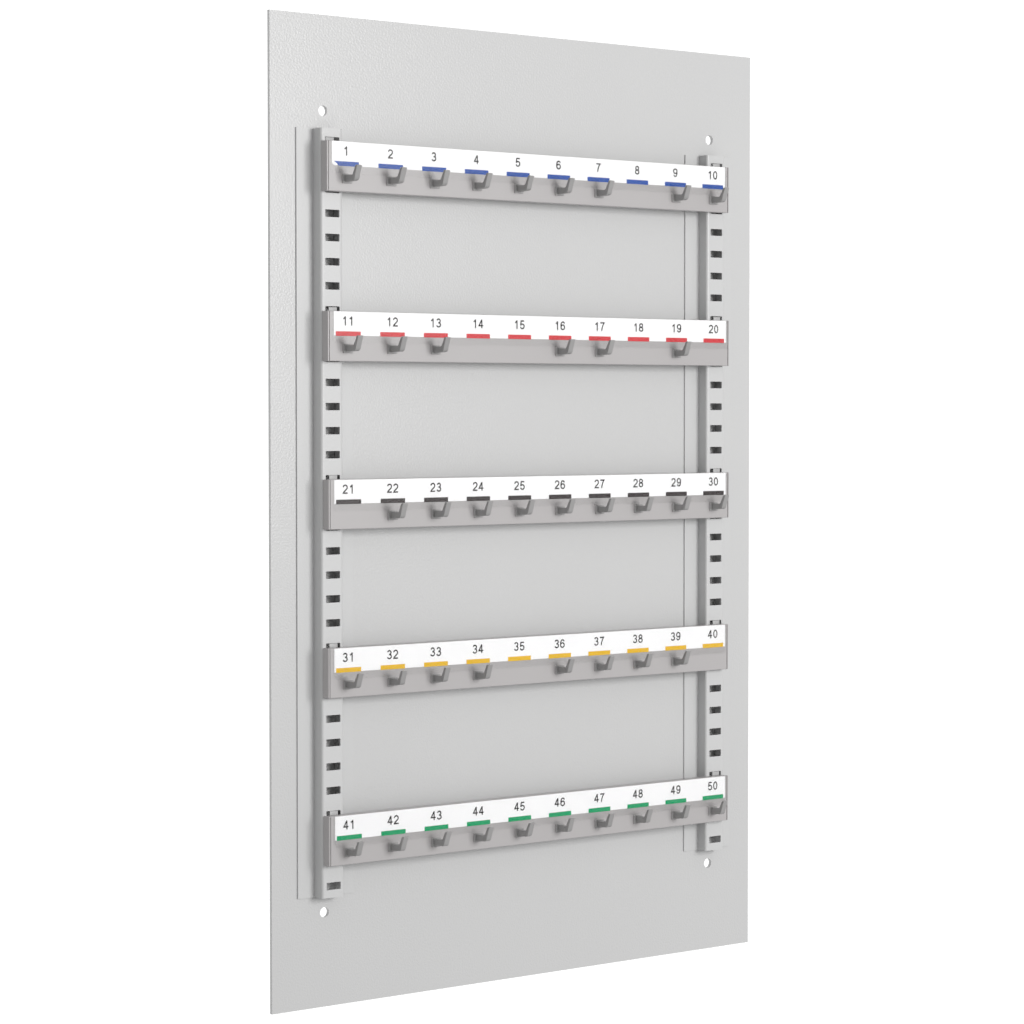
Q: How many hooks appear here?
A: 42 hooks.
